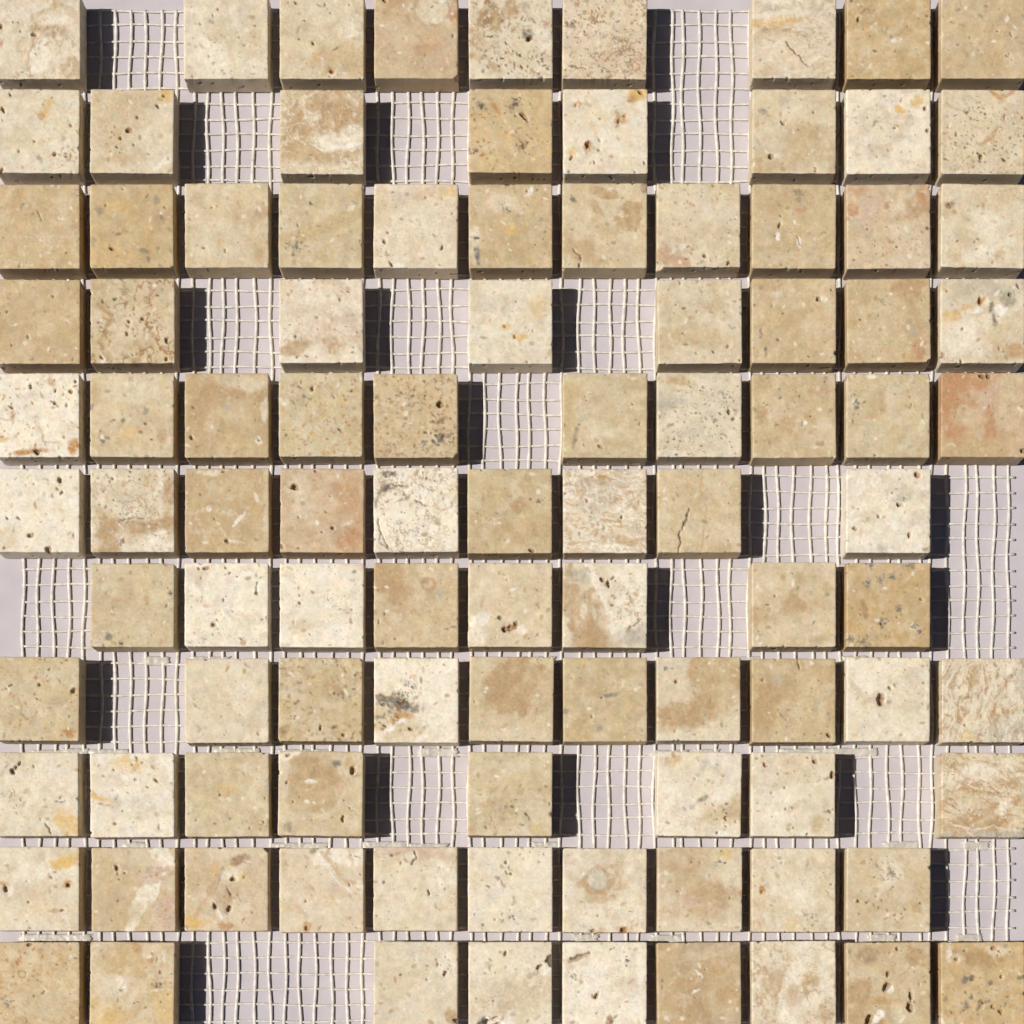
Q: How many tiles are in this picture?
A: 100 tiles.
